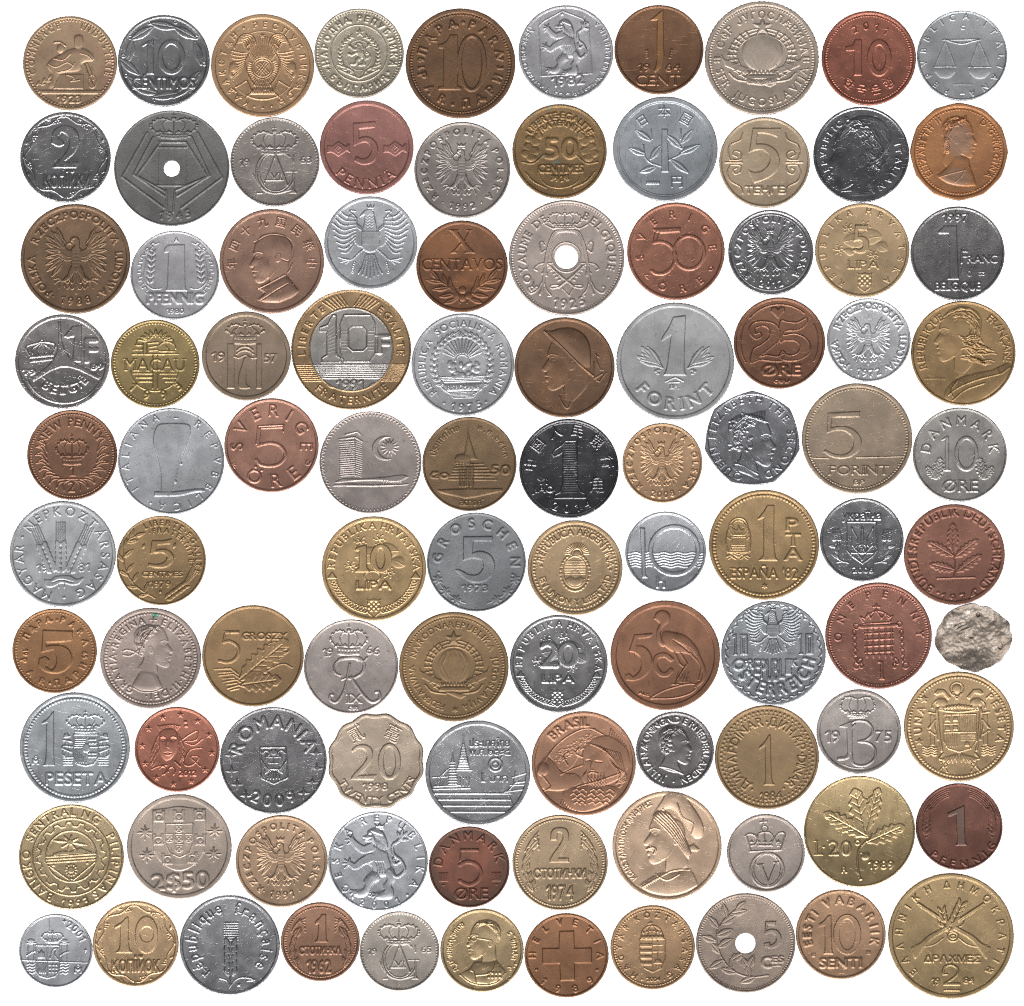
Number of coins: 100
